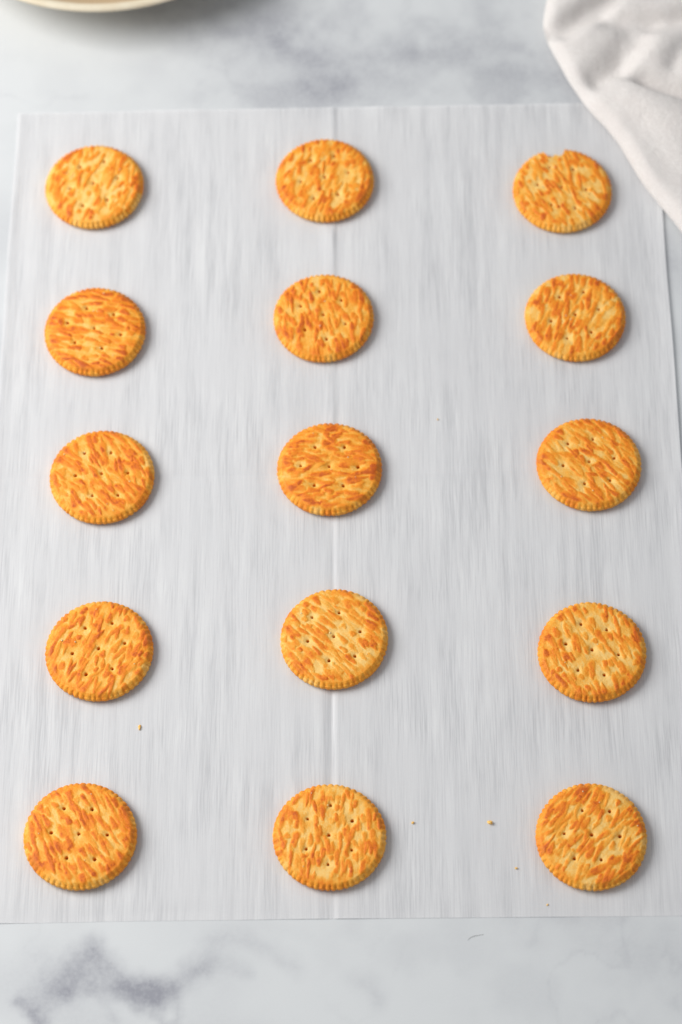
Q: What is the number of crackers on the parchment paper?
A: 15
